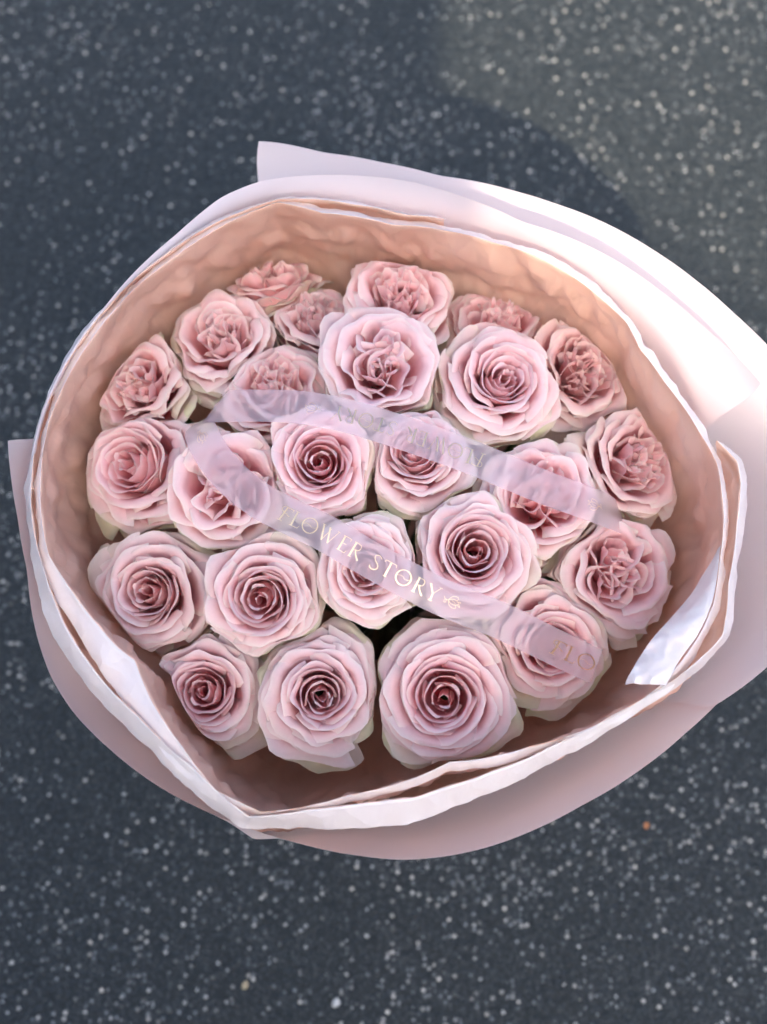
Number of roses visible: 25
